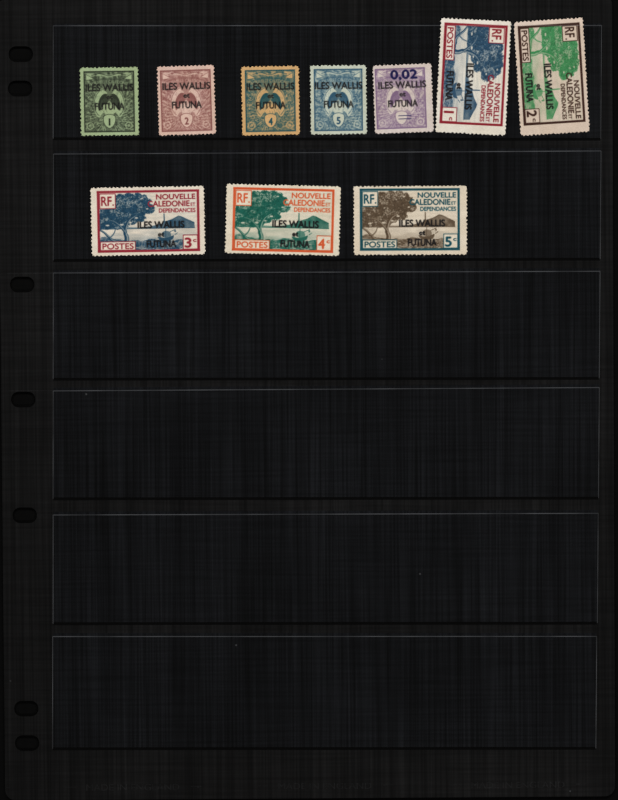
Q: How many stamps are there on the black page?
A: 10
